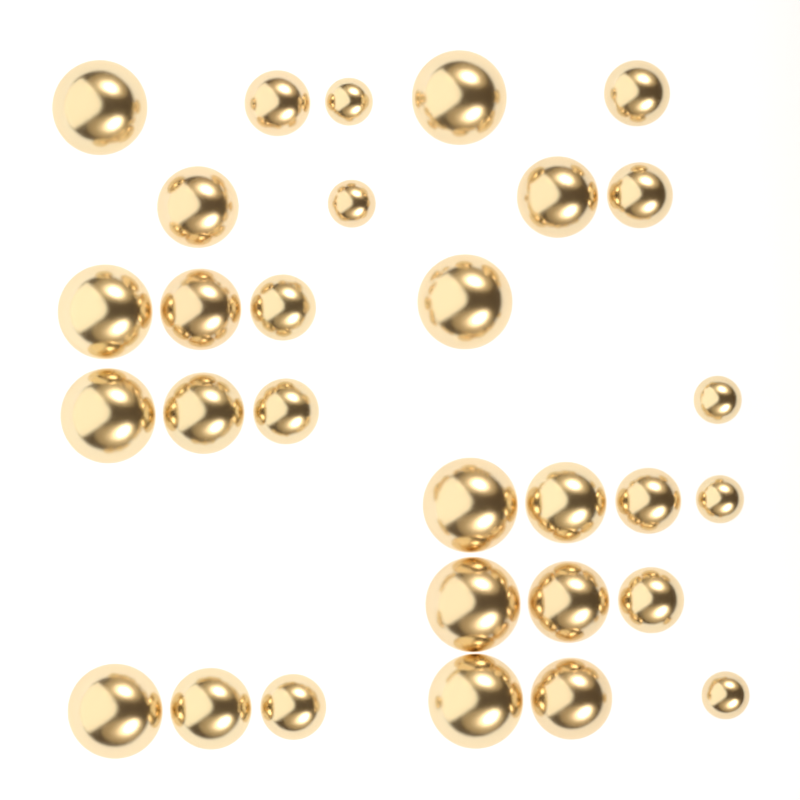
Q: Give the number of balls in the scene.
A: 30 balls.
